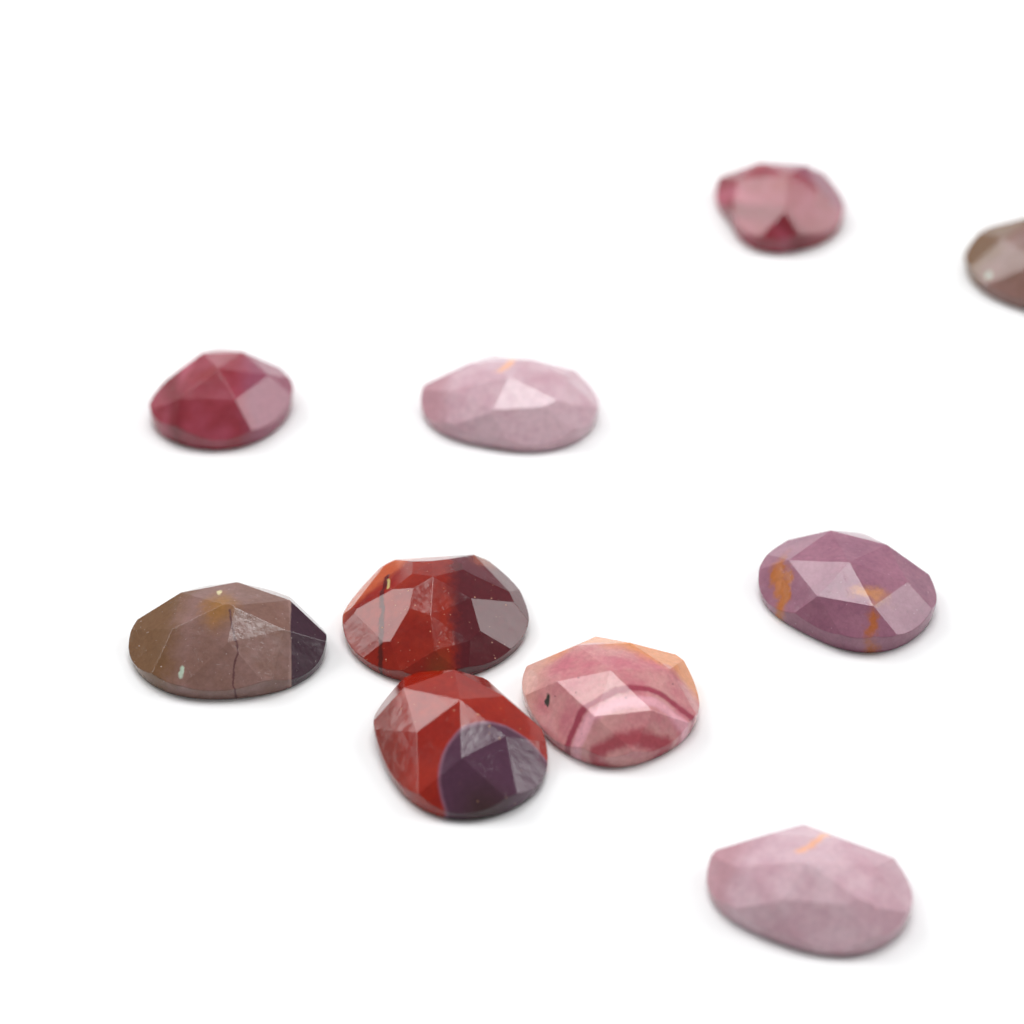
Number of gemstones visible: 10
